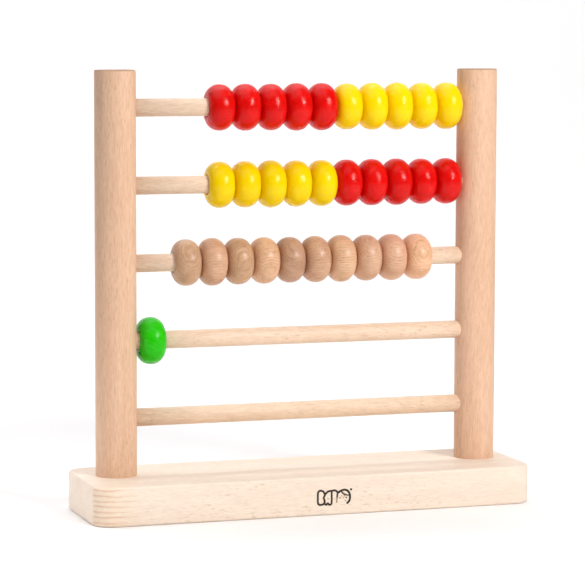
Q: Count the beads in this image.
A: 31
